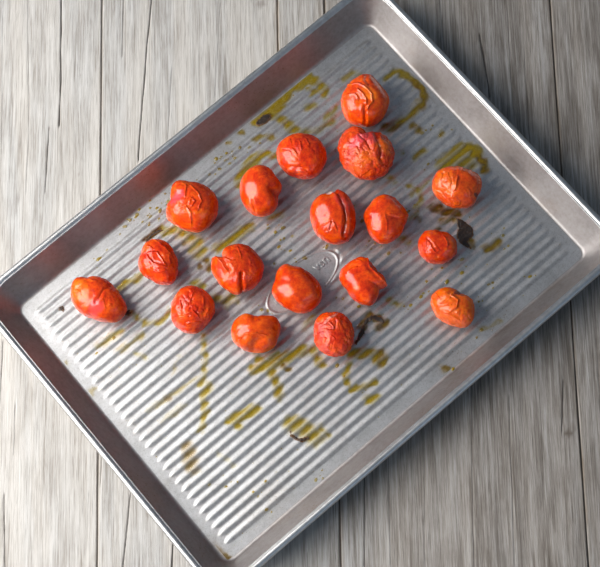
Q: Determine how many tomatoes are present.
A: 18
